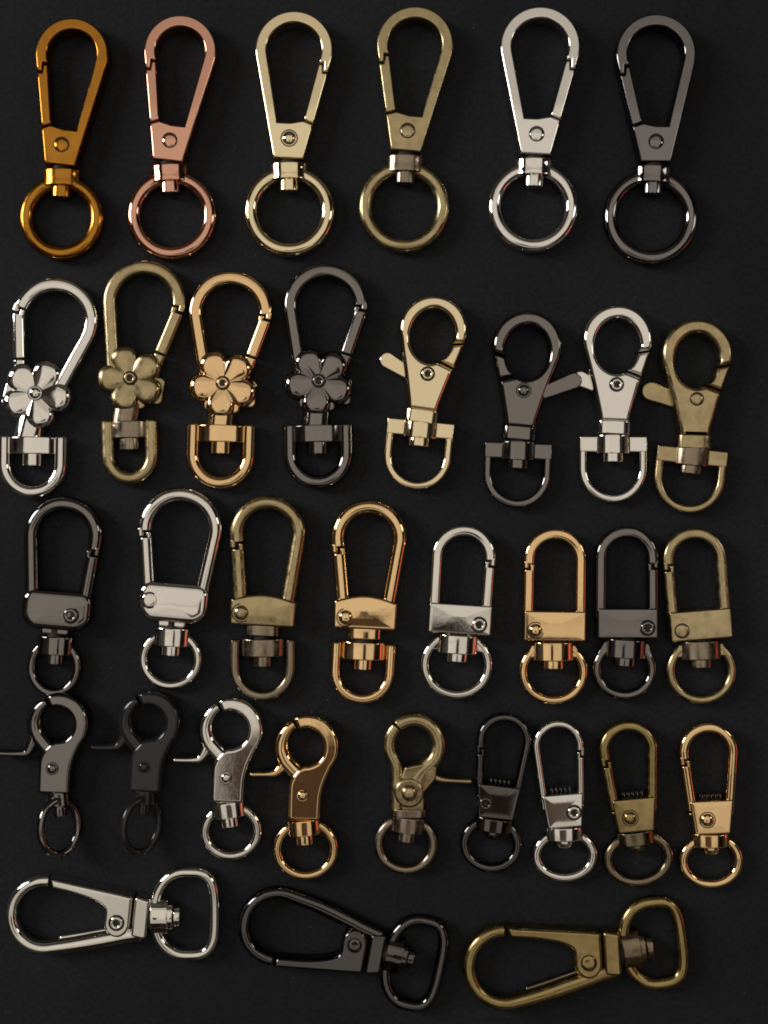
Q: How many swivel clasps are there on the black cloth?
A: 34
